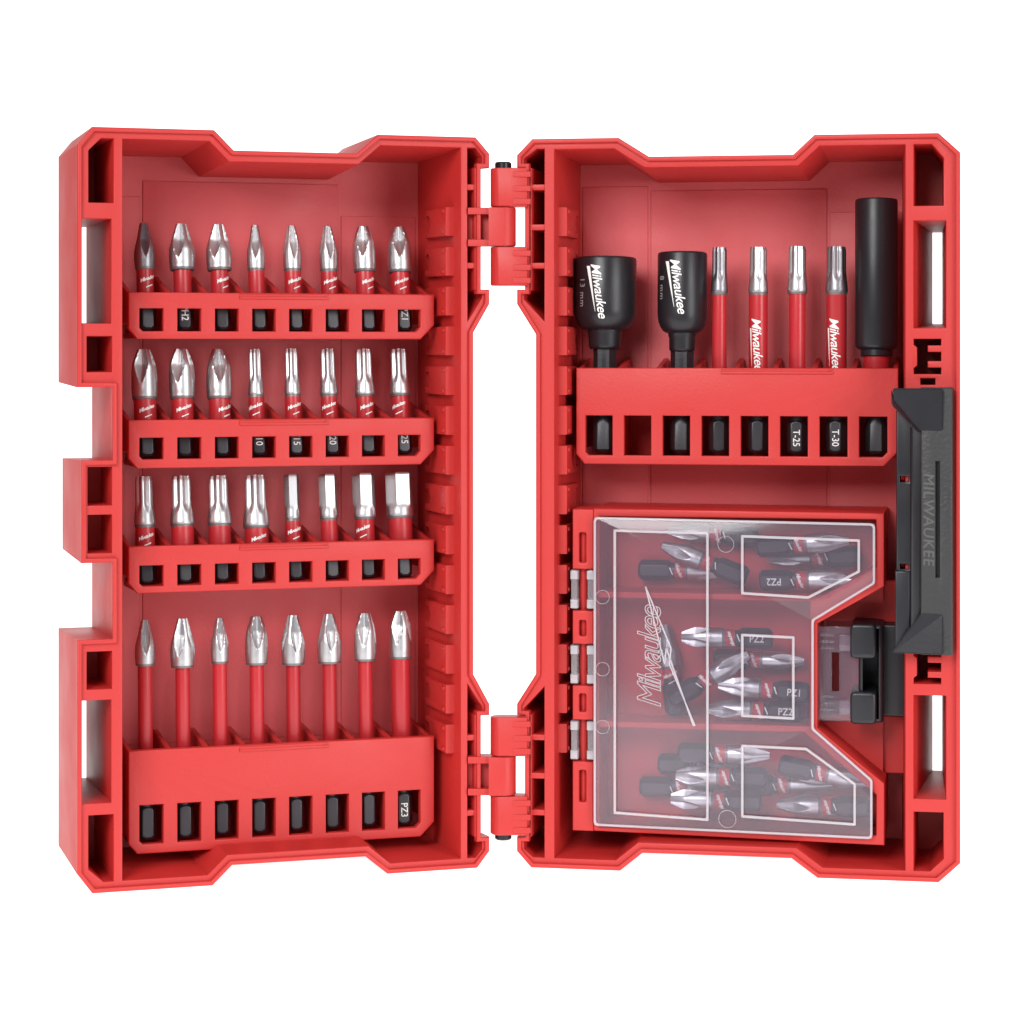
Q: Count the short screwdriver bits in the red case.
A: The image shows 44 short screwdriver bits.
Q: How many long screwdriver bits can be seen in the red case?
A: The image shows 12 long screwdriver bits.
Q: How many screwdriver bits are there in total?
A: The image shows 56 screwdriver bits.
